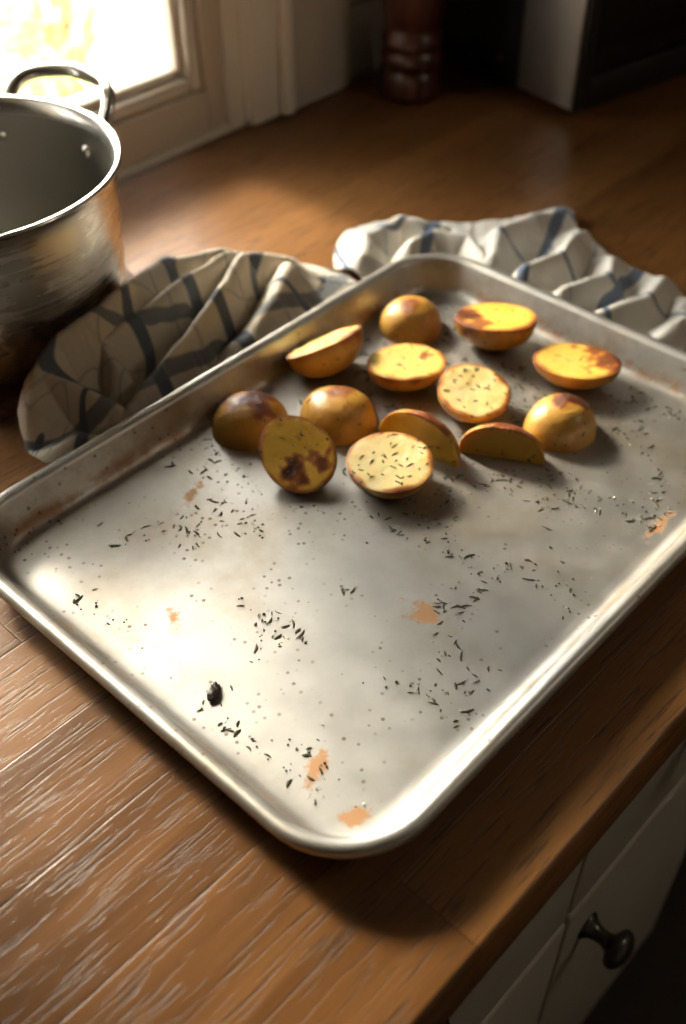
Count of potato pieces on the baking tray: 13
